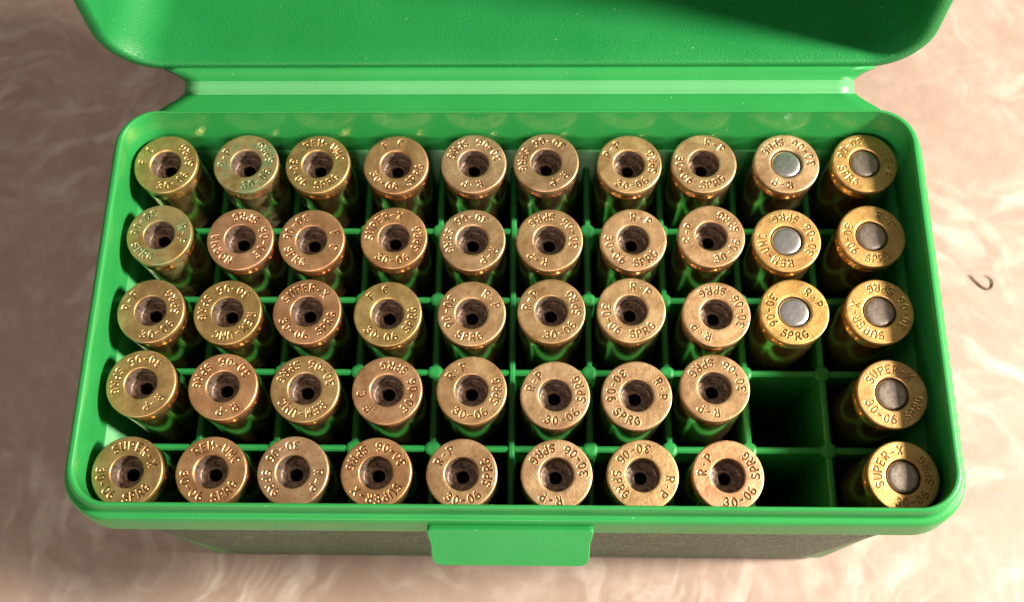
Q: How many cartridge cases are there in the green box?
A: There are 48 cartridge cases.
